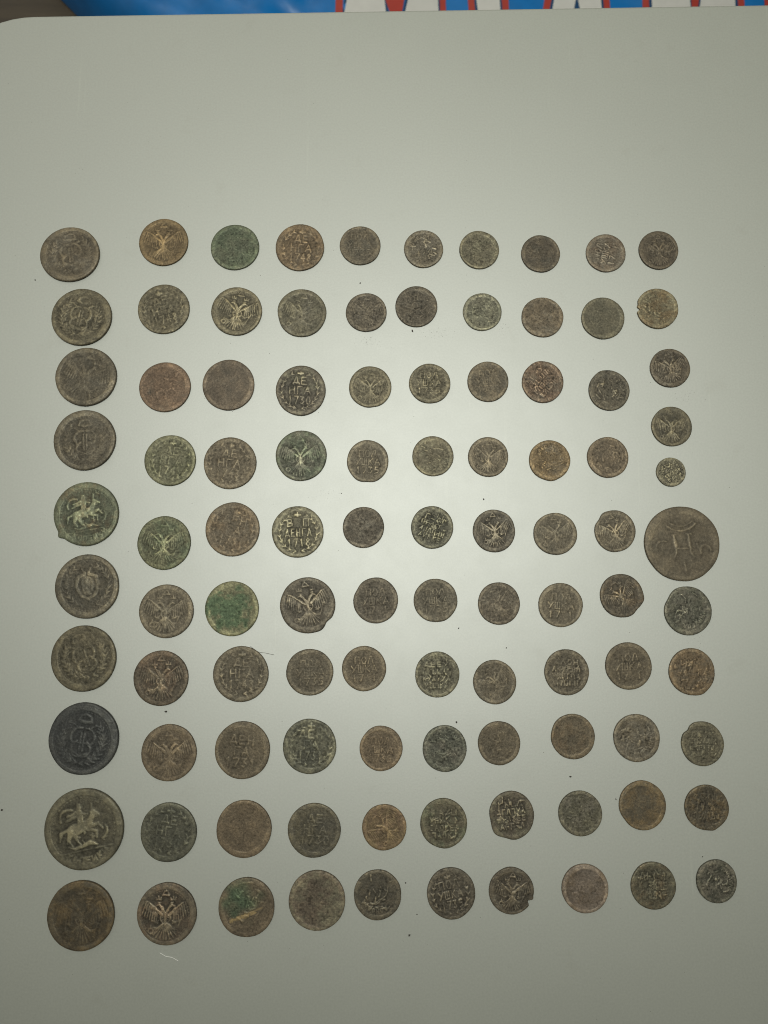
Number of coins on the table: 101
